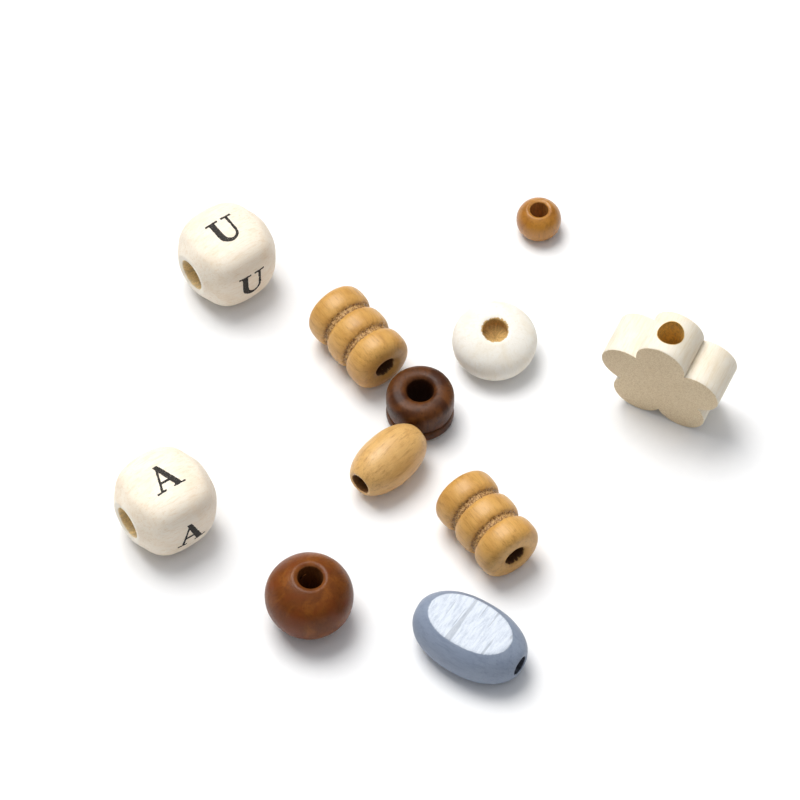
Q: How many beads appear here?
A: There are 11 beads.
